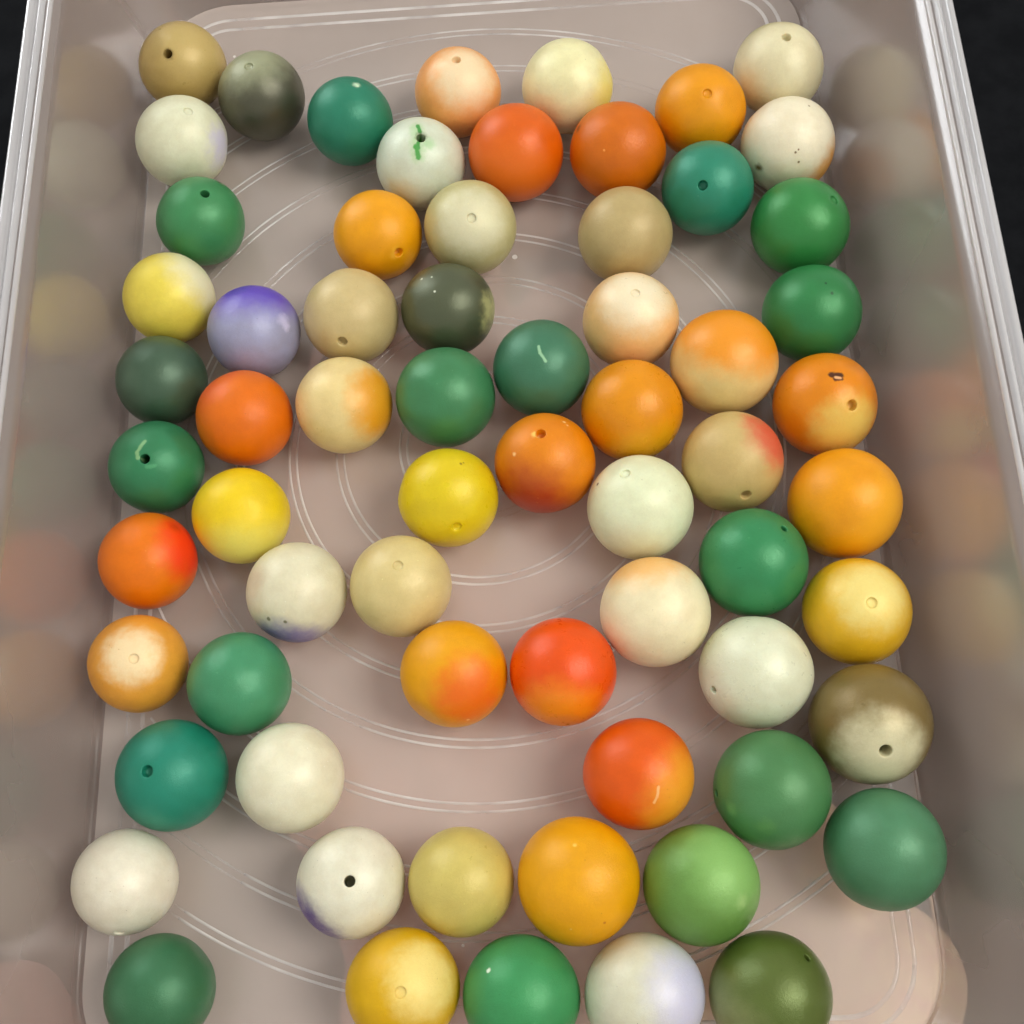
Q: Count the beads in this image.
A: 66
